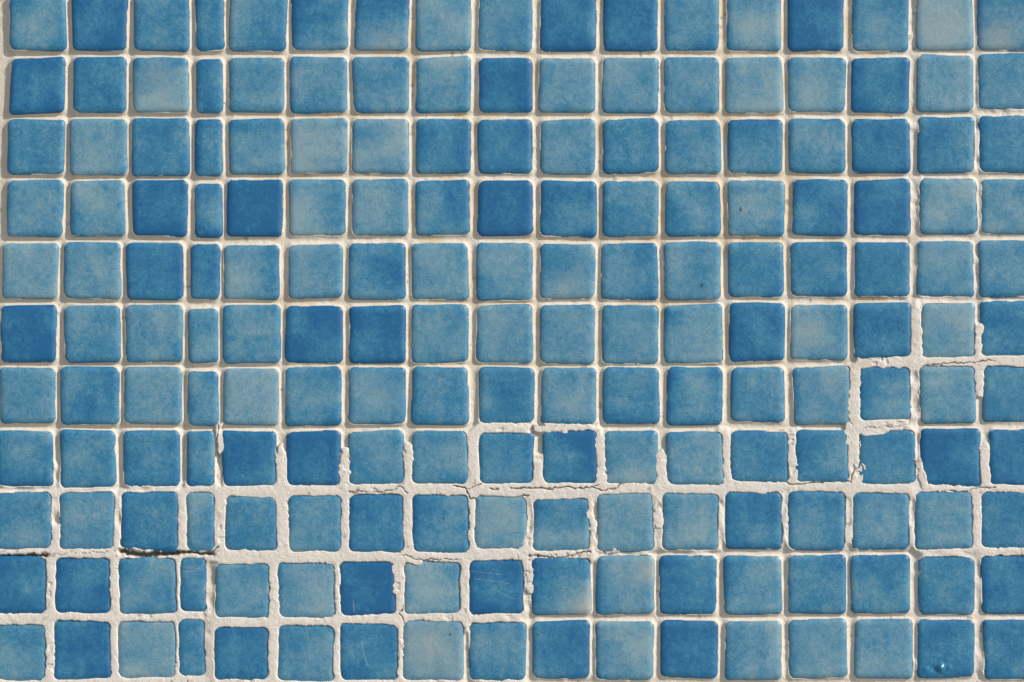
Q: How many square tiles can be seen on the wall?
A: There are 176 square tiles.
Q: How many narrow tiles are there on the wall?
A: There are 11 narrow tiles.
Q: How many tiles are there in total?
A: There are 187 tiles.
